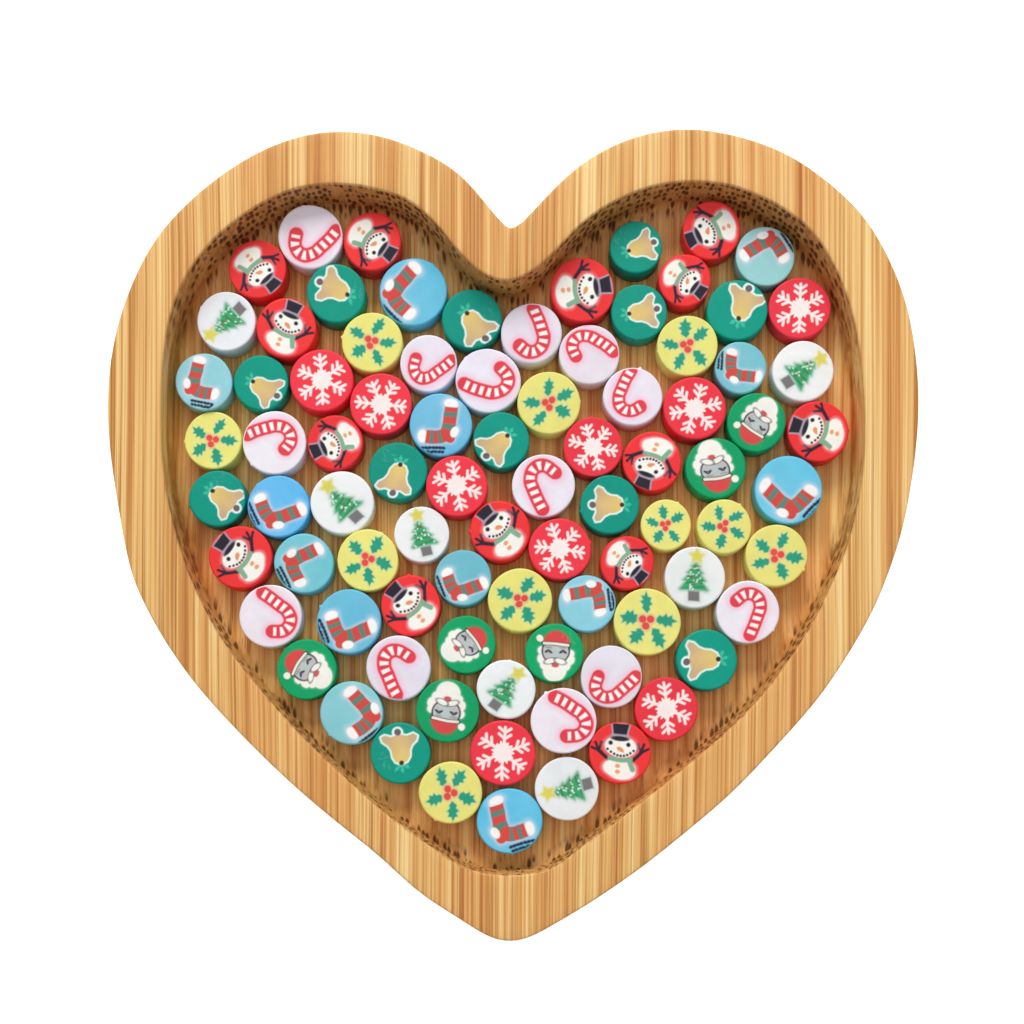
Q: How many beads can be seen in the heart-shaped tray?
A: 85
